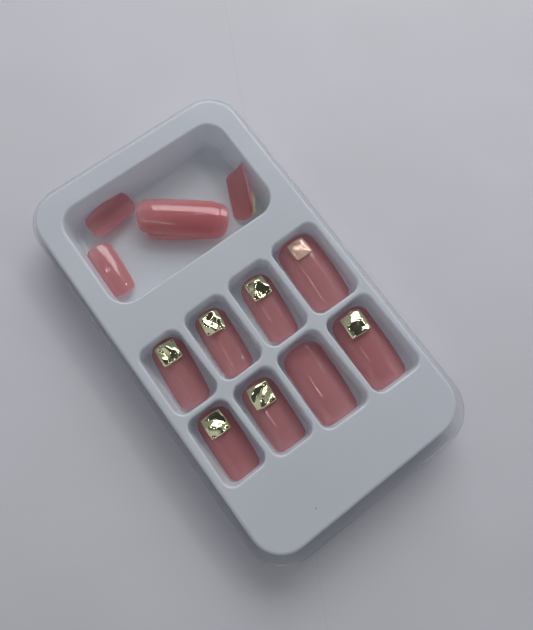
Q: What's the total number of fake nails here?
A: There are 13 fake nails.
